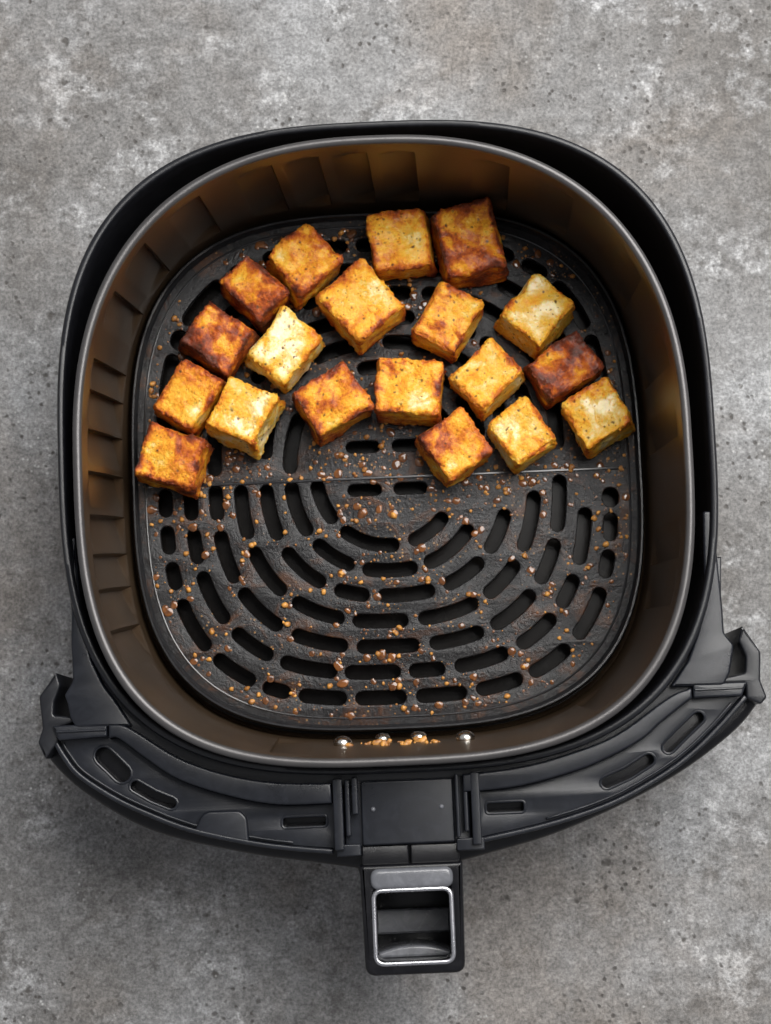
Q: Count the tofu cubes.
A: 19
